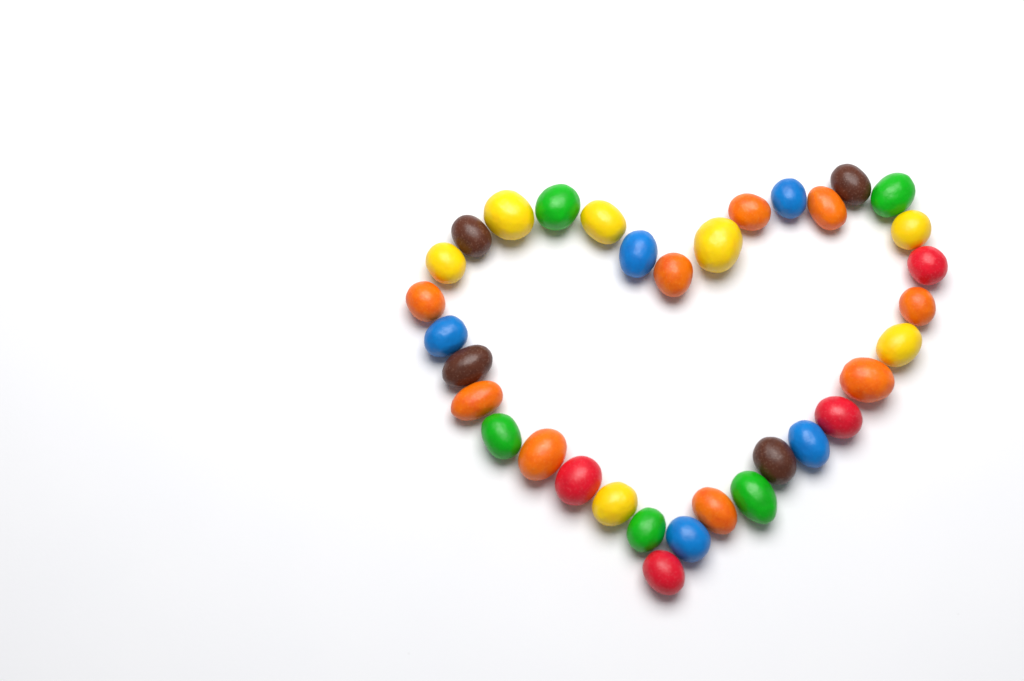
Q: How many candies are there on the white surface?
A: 34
